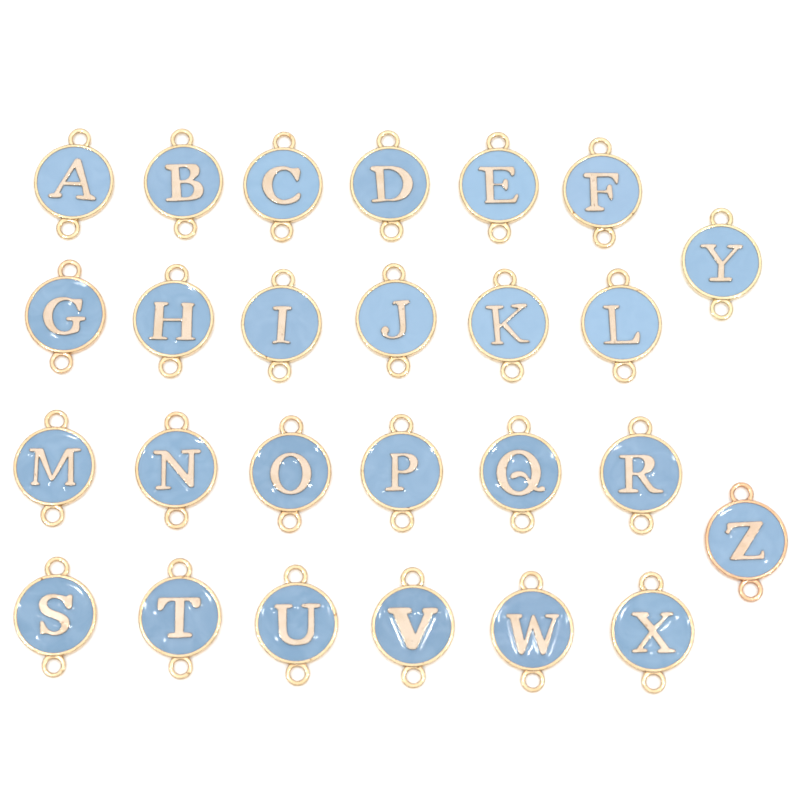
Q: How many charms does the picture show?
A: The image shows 26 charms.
